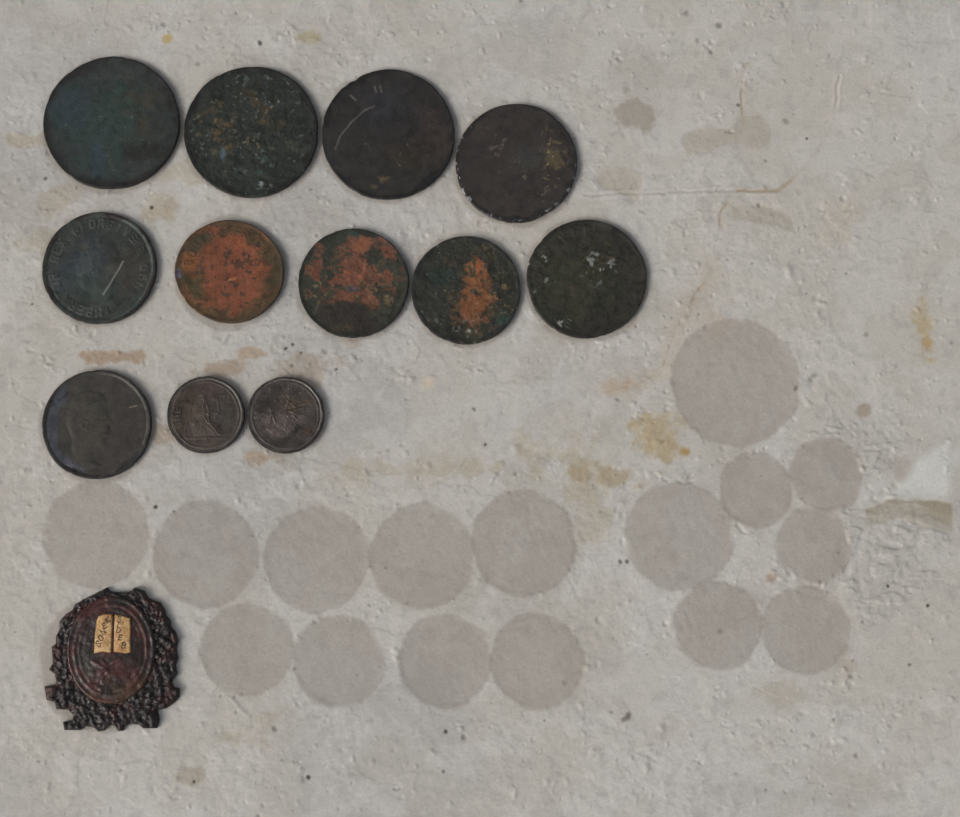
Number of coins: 12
